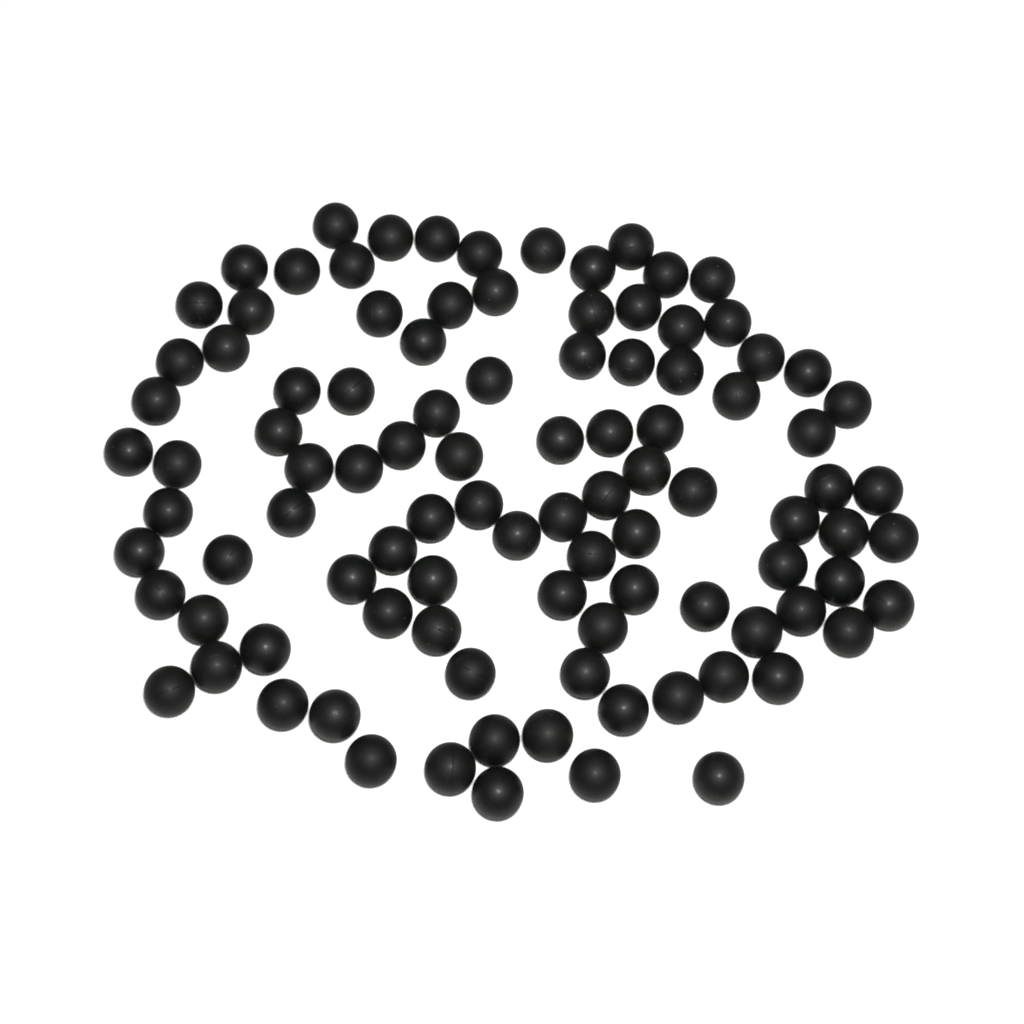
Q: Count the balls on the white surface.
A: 100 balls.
